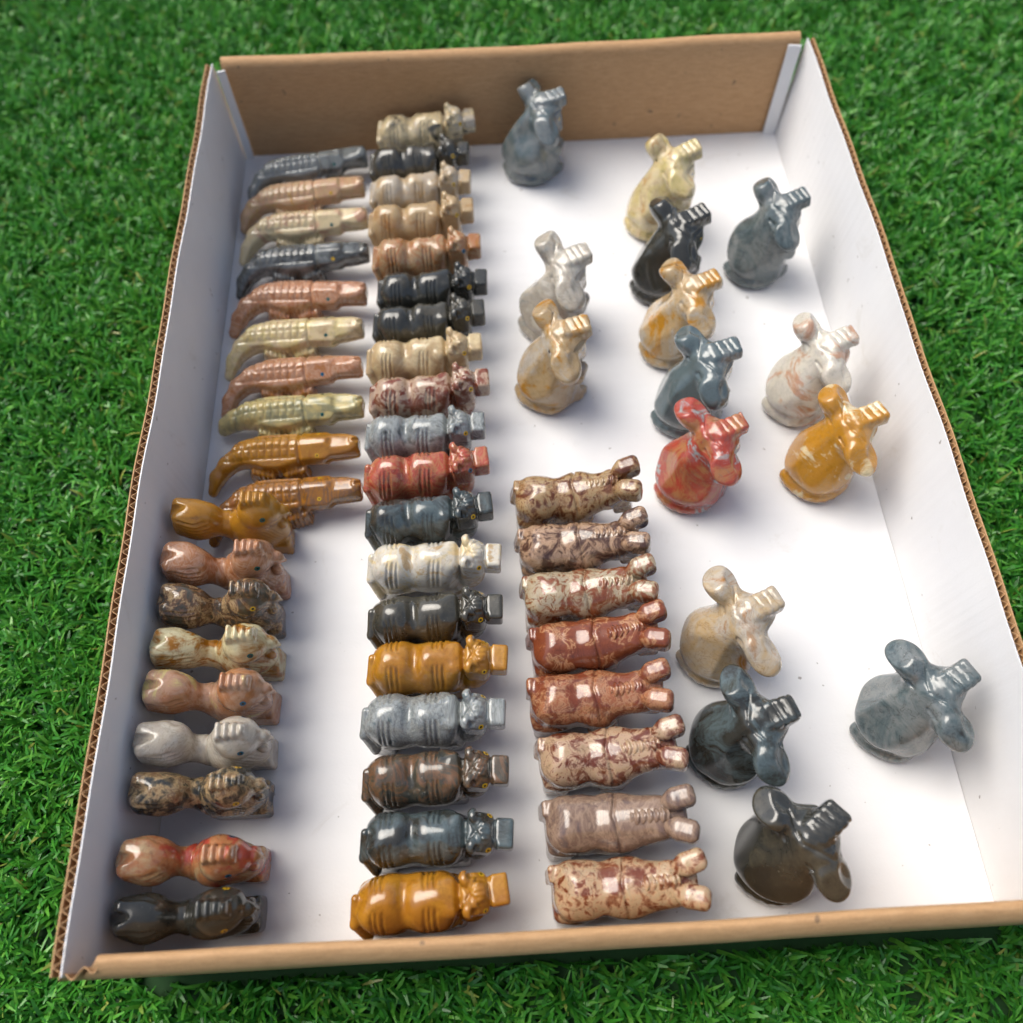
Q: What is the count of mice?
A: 15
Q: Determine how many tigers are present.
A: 19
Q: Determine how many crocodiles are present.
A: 10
